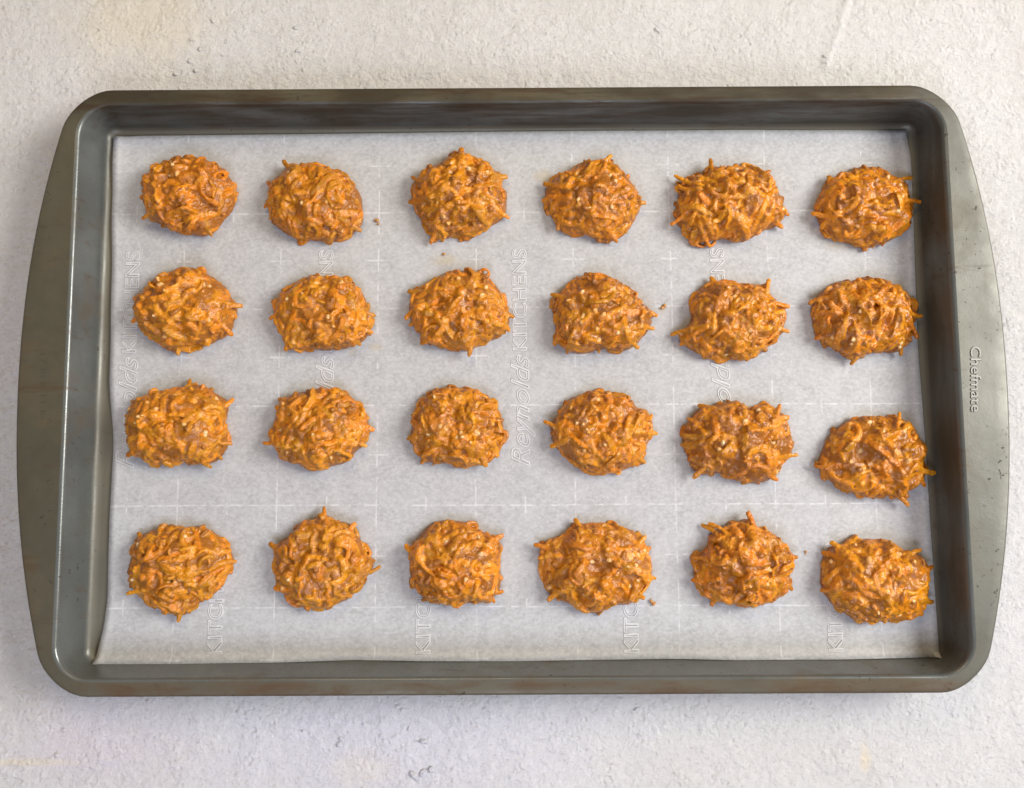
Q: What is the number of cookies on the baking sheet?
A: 24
